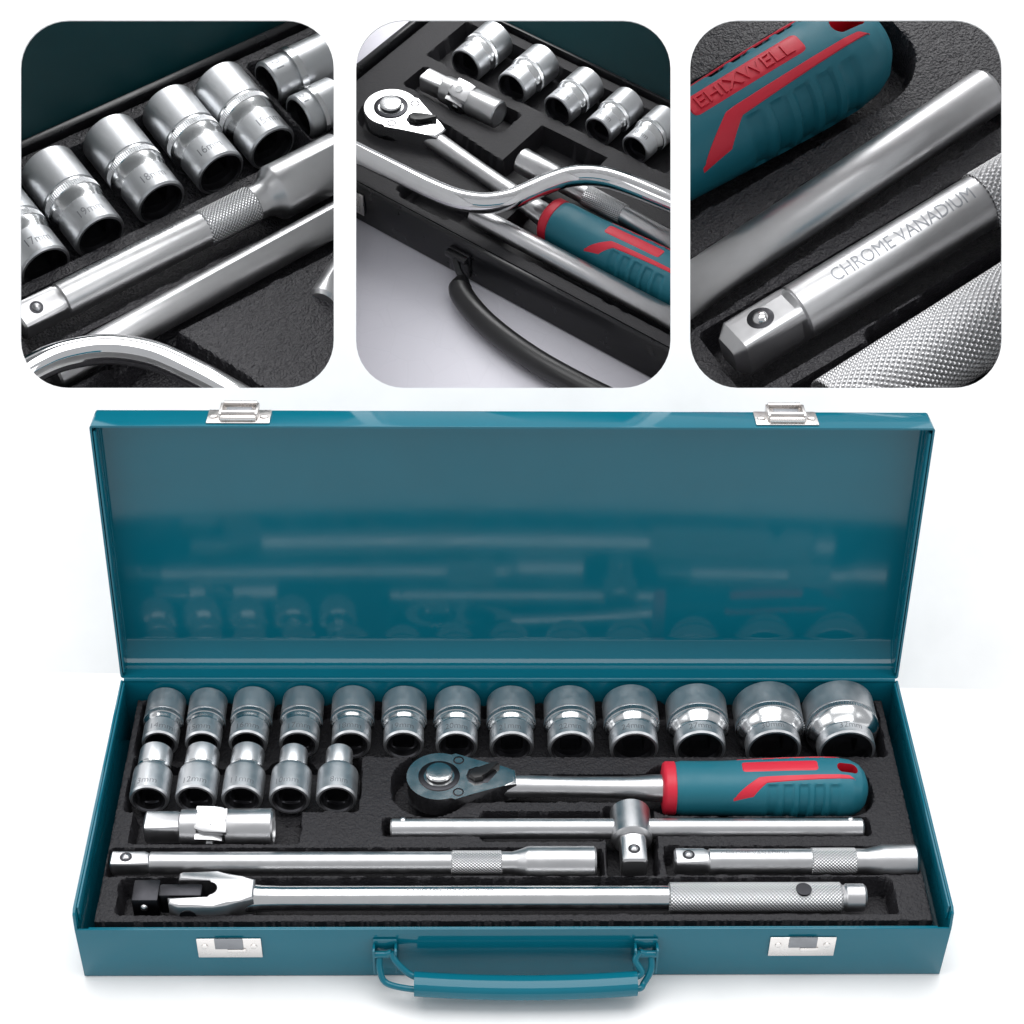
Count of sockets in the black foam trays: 30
